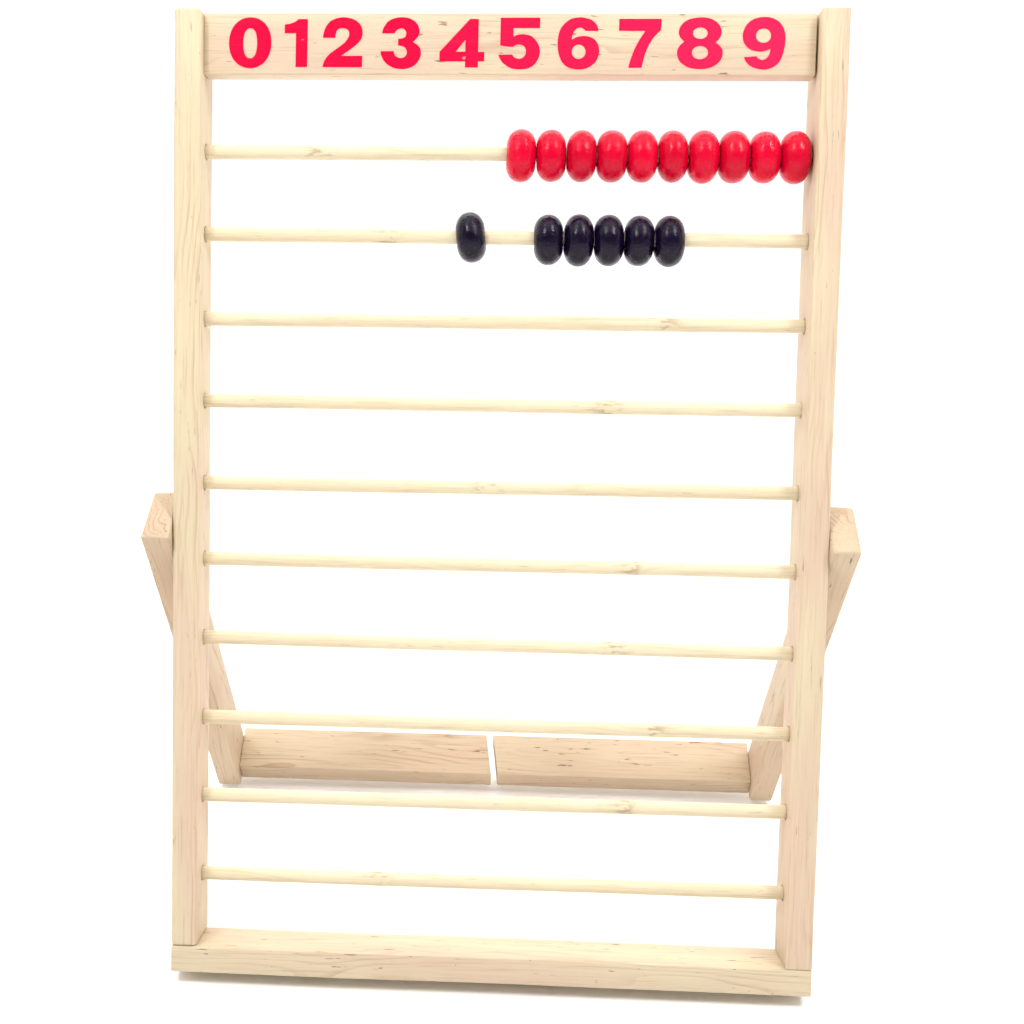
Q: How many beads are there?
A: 16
